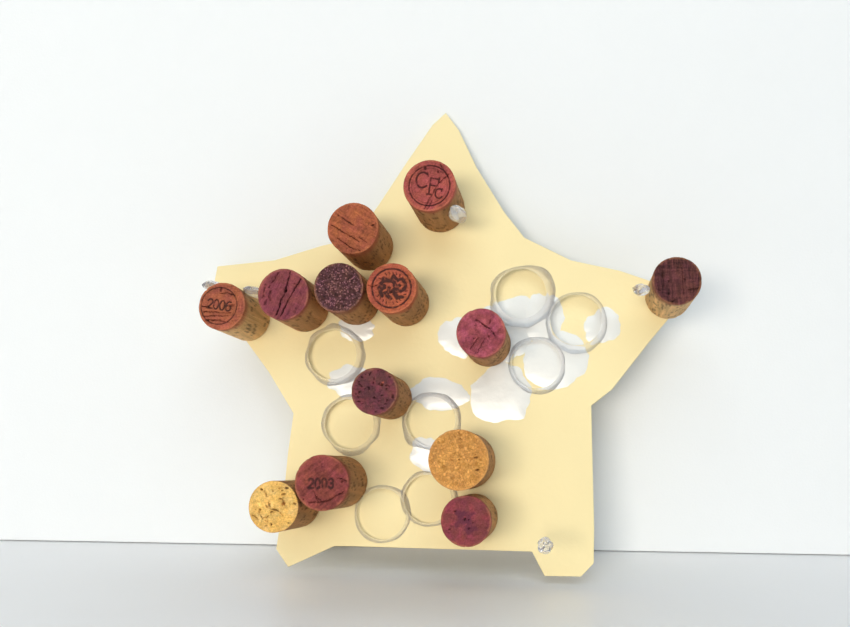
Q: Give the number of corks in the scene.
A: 13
